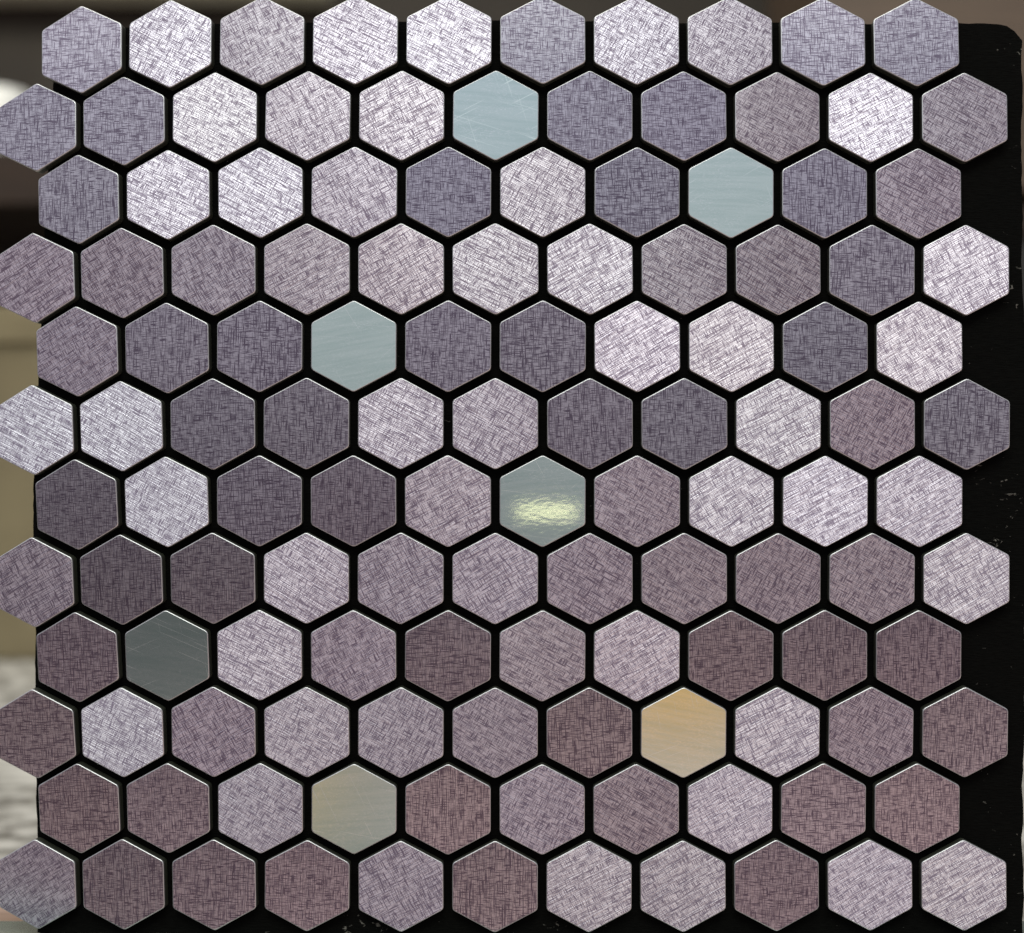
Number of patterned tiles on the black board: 119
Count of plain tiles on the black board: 7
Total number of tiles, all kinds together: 126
